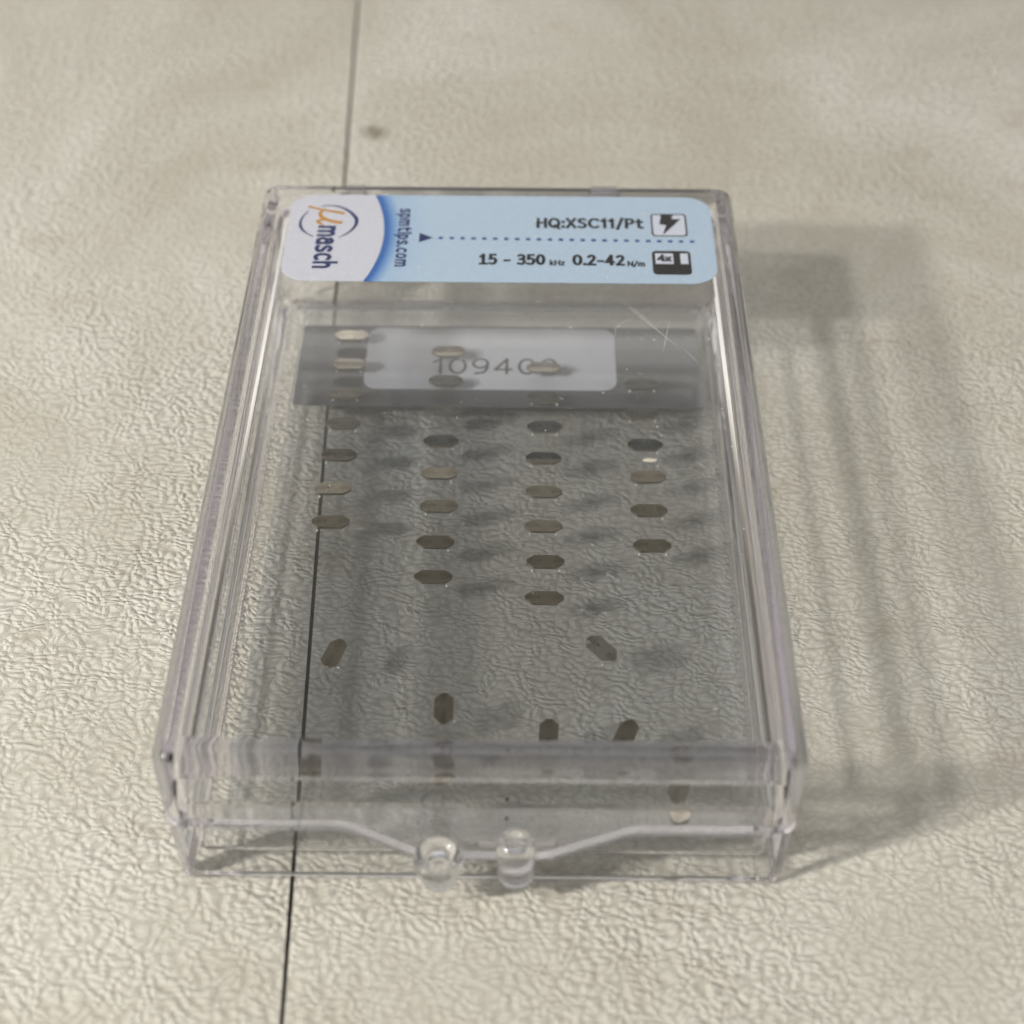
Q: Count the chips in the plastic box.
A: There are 37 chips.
